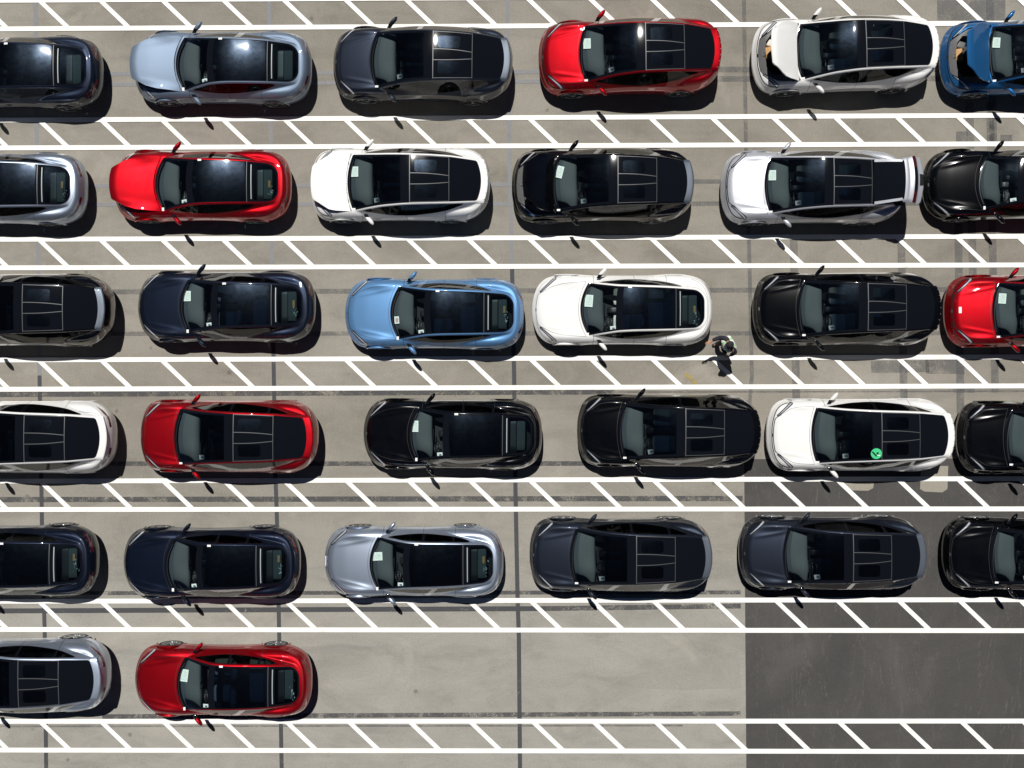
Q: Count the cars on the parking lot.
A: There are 32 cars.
